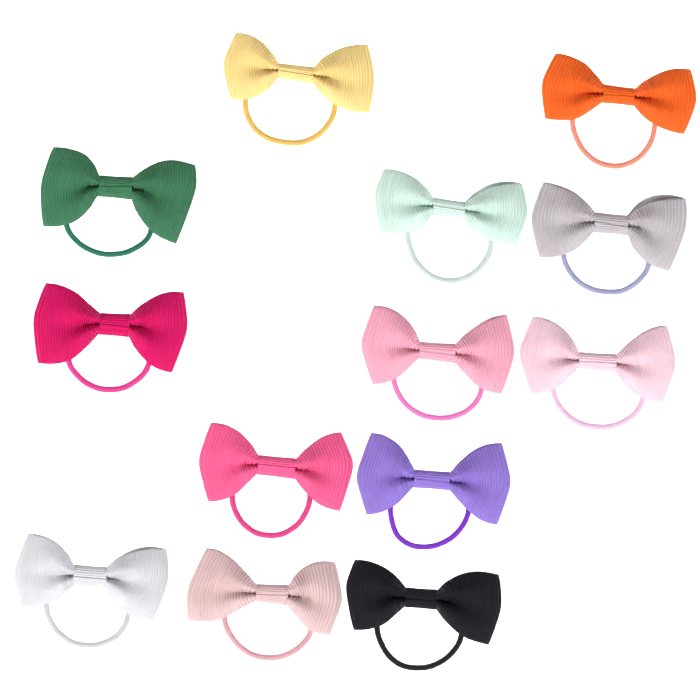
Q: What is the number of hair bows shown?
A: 13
